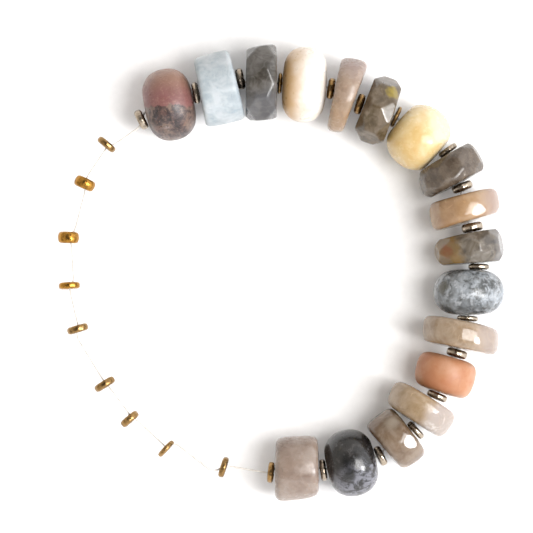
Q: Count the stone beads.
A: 17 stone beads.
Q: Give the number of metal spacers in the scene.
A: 27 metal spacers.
